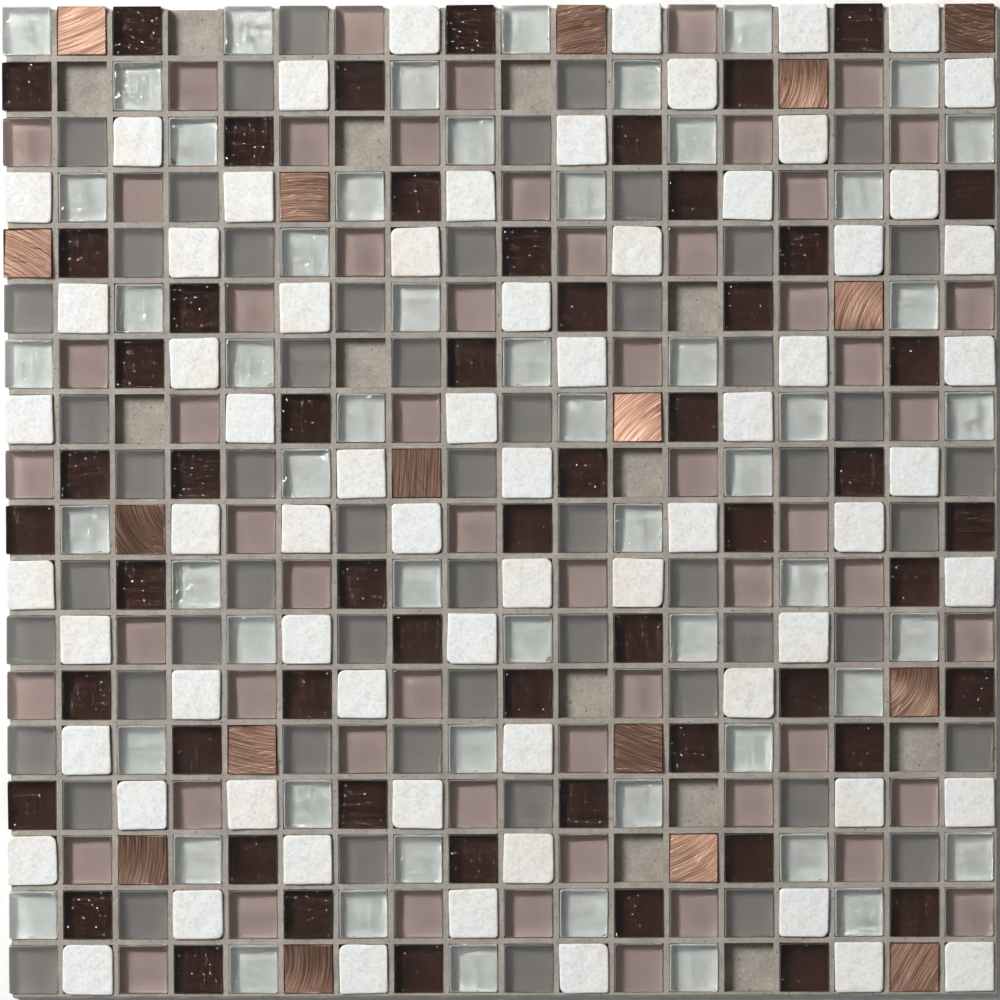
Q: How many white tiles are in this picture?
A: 68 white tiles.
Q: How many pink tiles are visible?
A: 58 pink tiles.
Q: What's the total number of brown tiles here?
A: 56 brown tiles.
